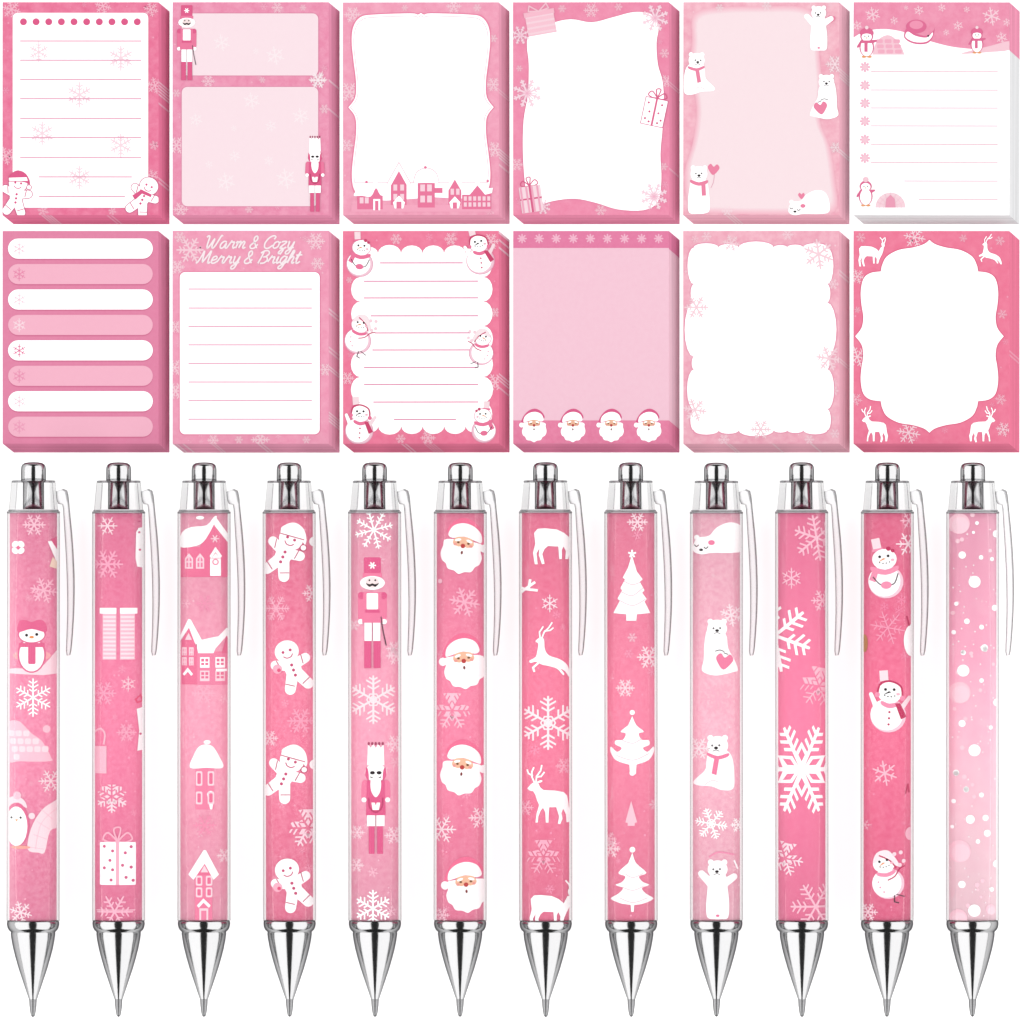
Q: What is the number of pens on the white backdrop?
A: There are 12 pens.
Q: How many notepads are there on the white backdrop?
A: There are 12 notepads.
